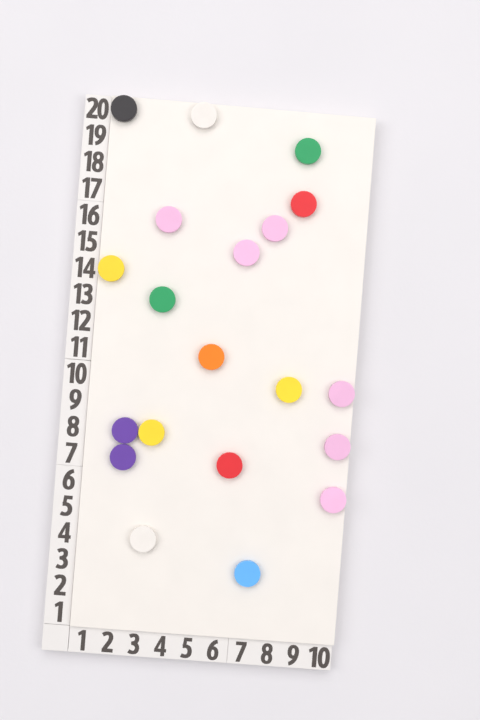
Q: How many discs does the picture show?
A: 20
